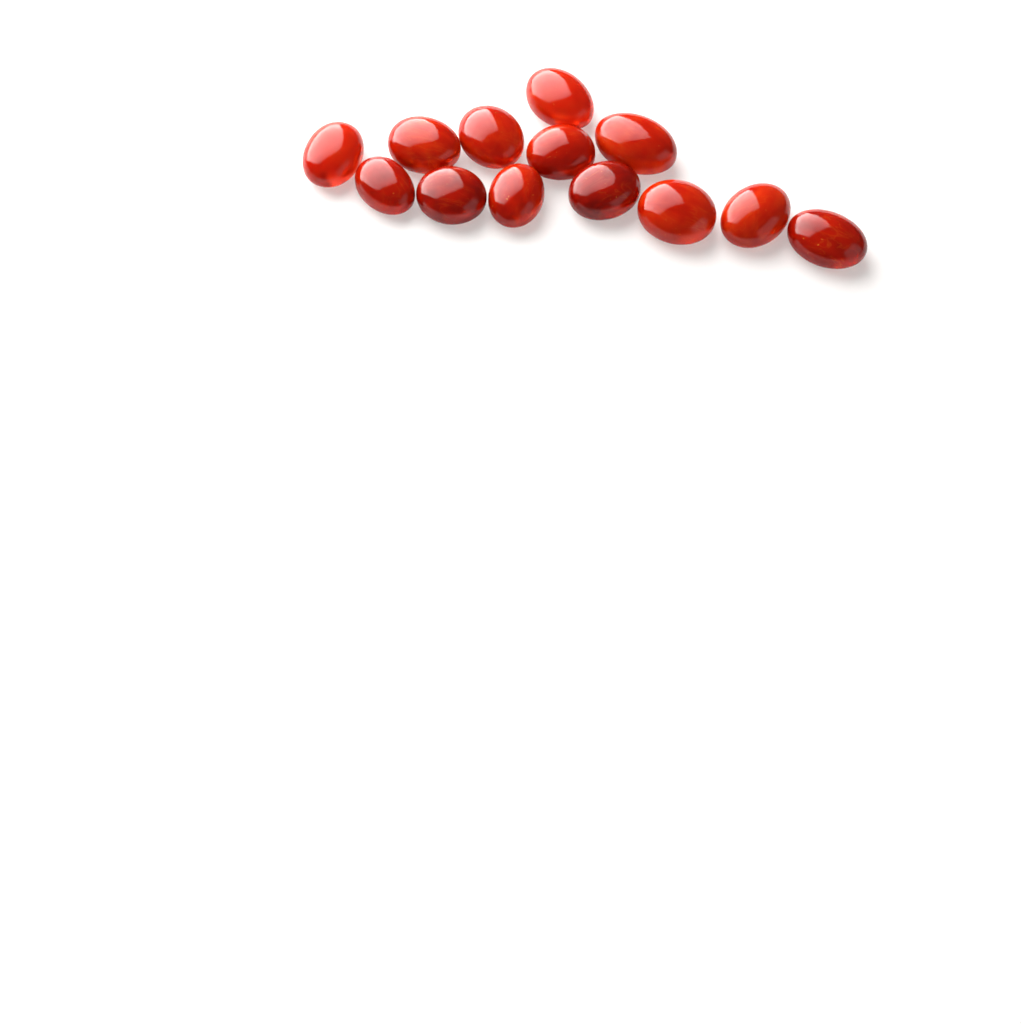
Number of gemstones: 13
